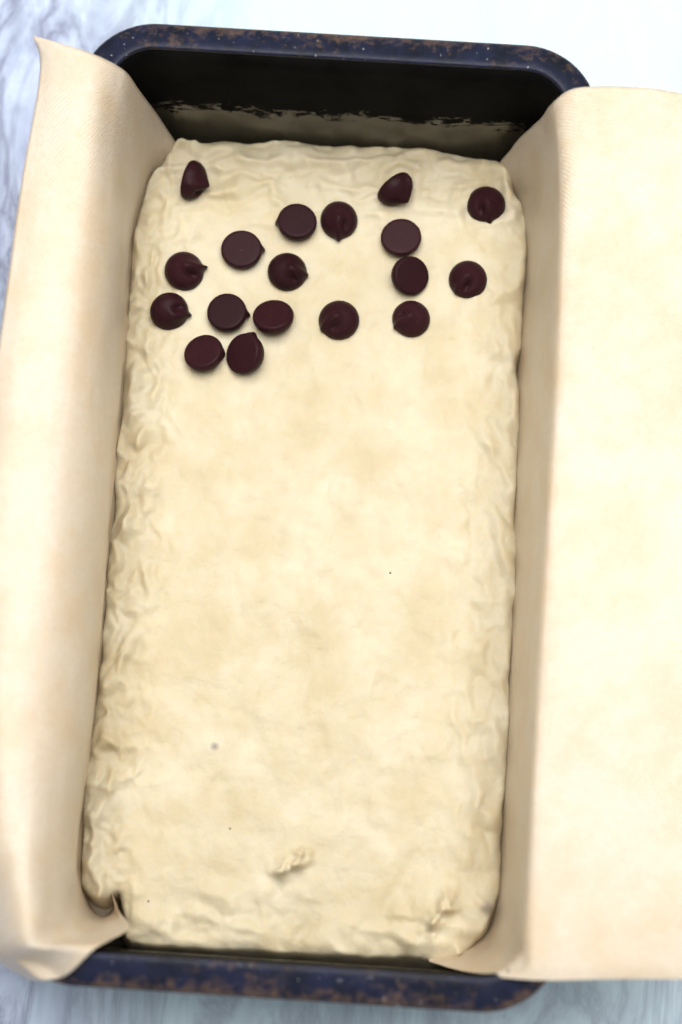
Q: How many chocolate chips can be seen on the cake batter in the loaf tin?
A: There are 18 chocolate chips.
